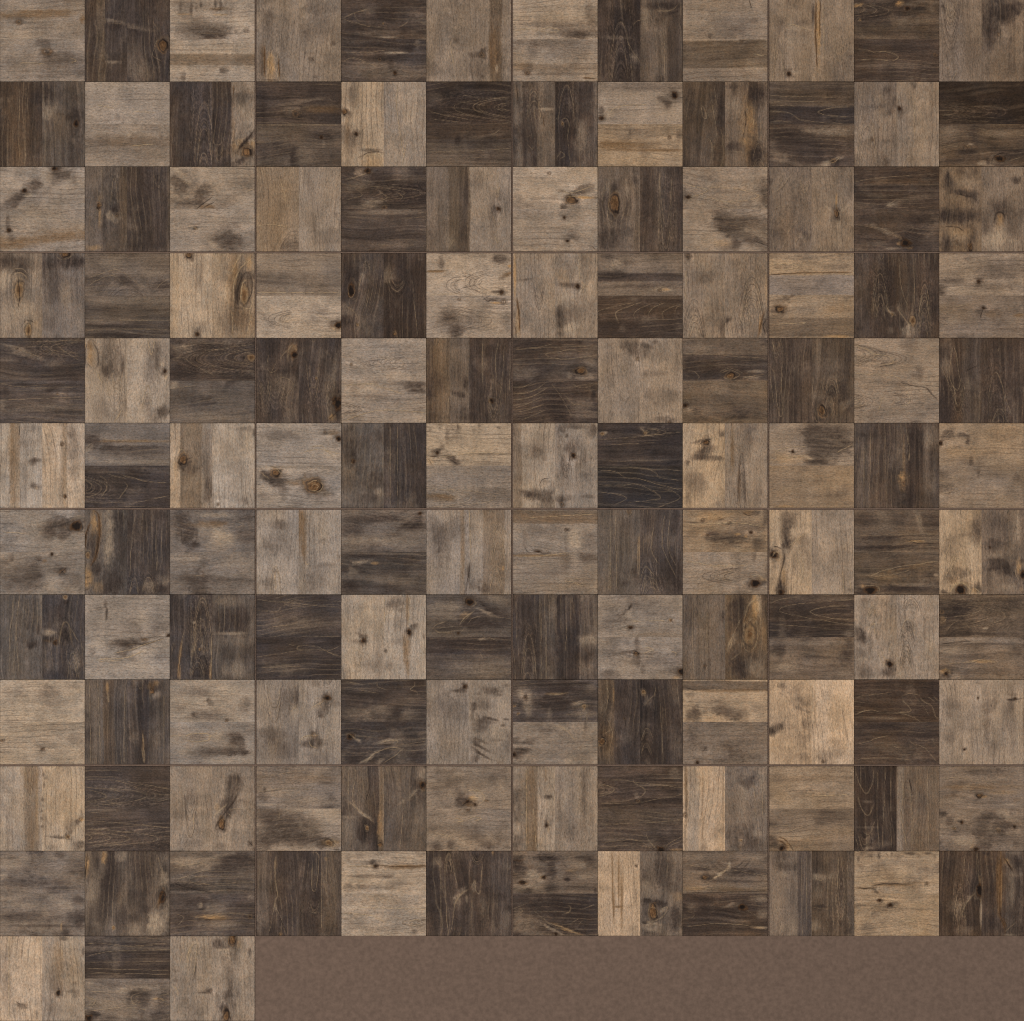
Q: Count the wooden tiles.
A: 135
